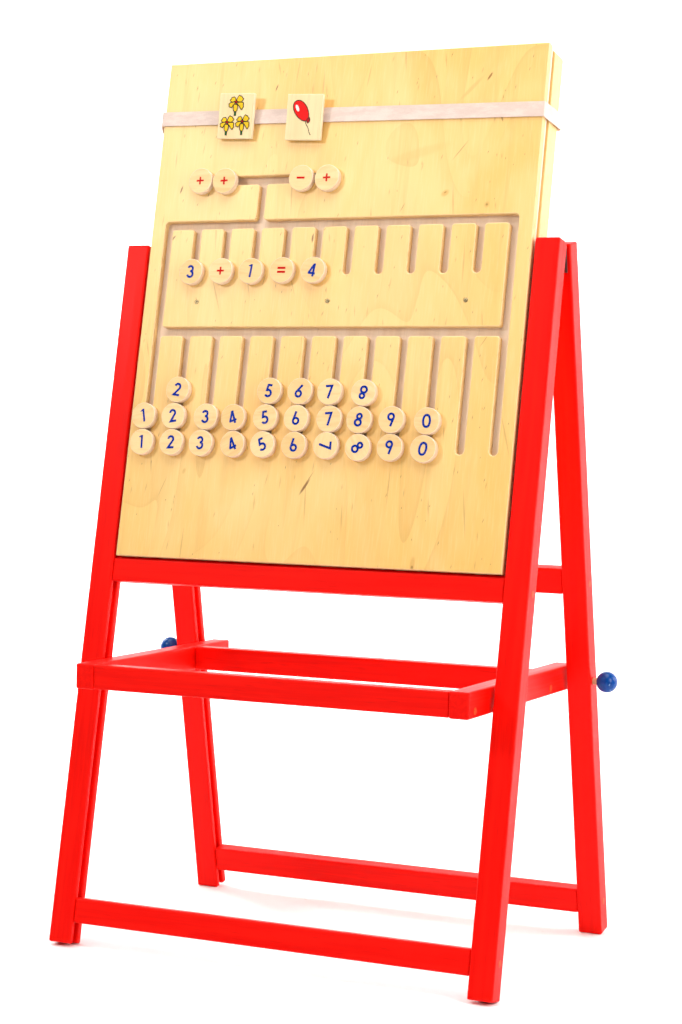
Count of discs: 34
